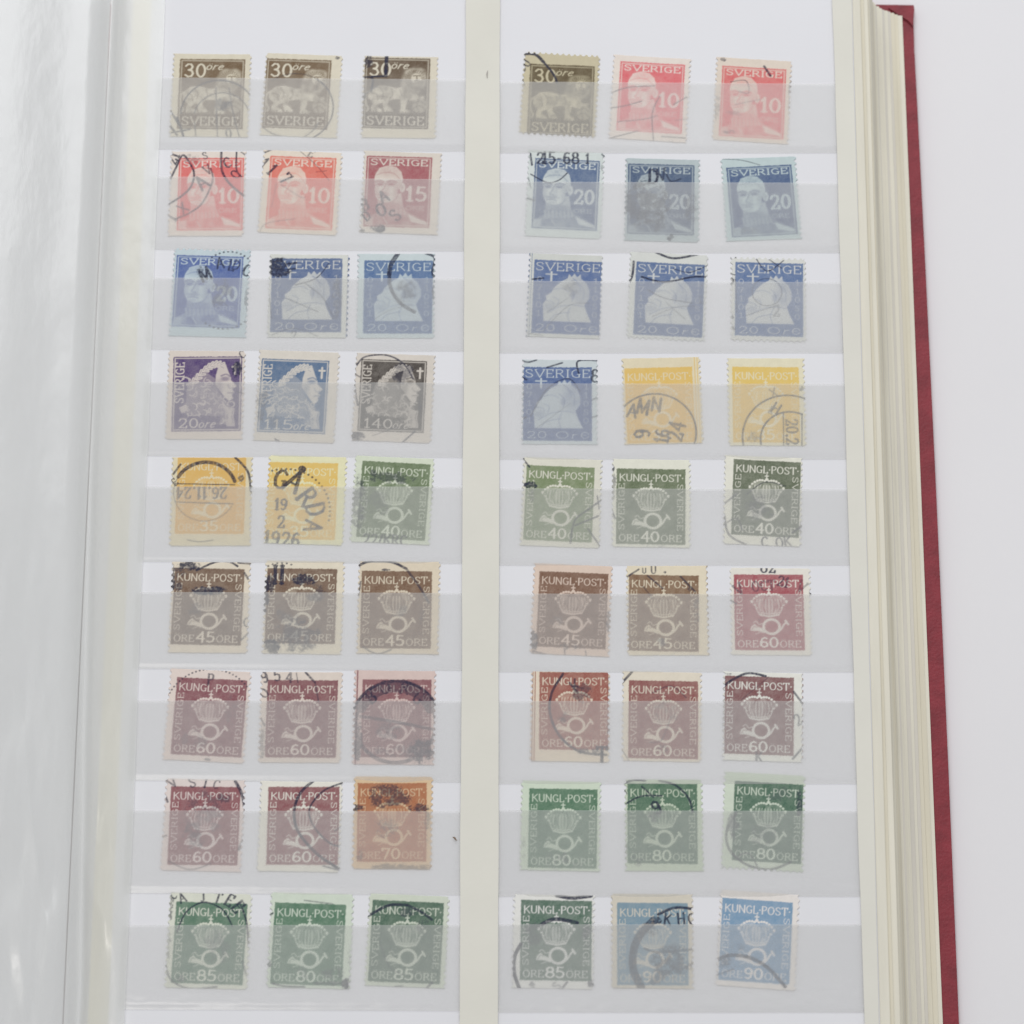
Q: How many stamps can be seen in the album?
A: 54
